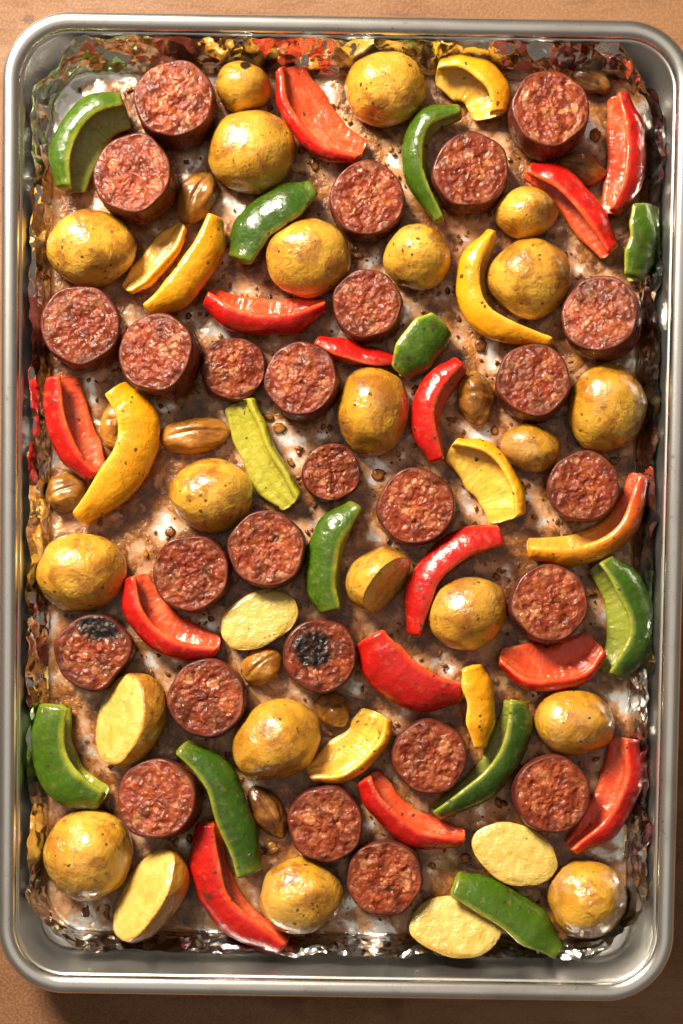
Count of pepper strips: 35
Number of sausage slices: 26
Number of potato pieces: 25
